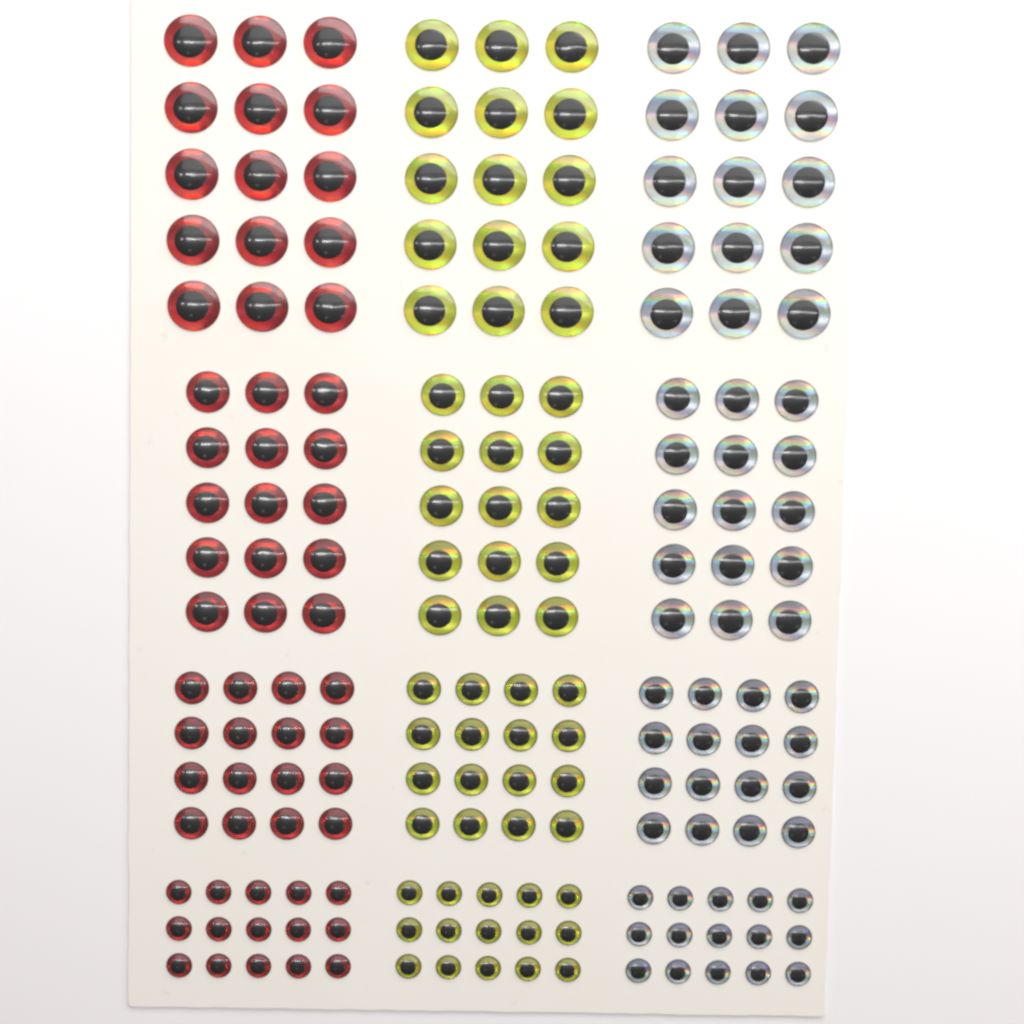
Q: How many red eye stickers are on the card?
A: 61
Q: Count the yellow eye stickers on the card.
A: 61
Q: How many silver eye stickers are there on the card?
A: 61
